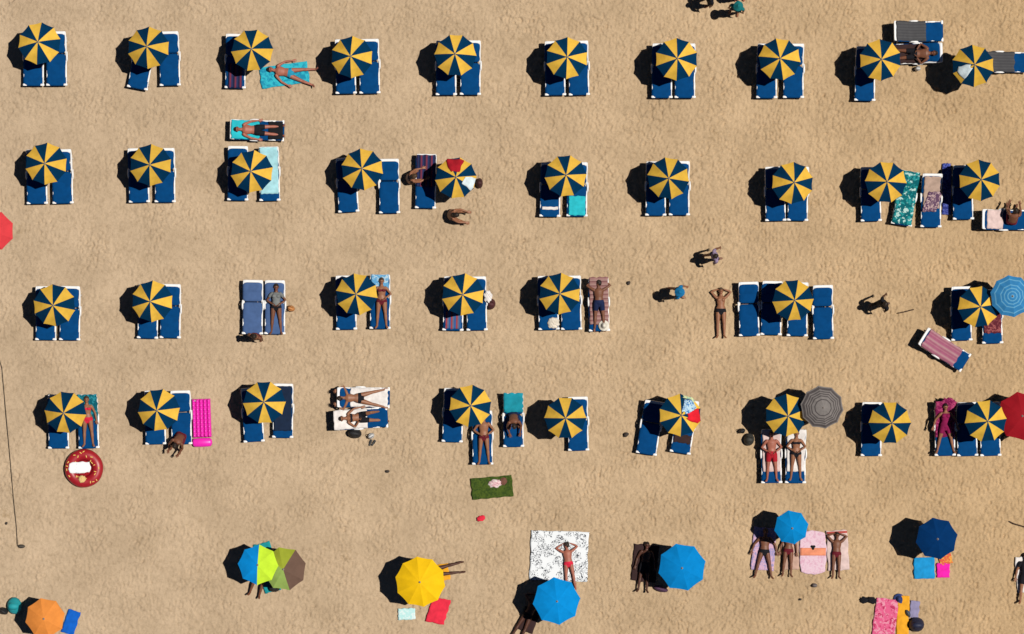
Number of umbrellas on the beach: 48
